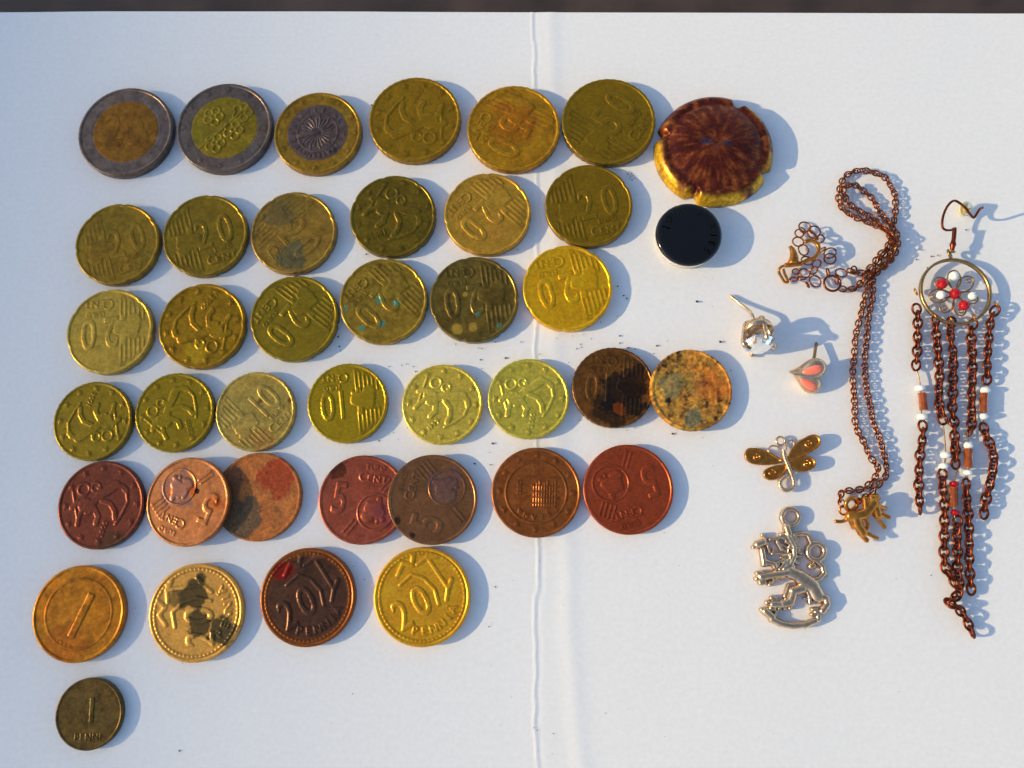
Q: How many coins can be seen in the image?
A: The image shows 38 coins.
